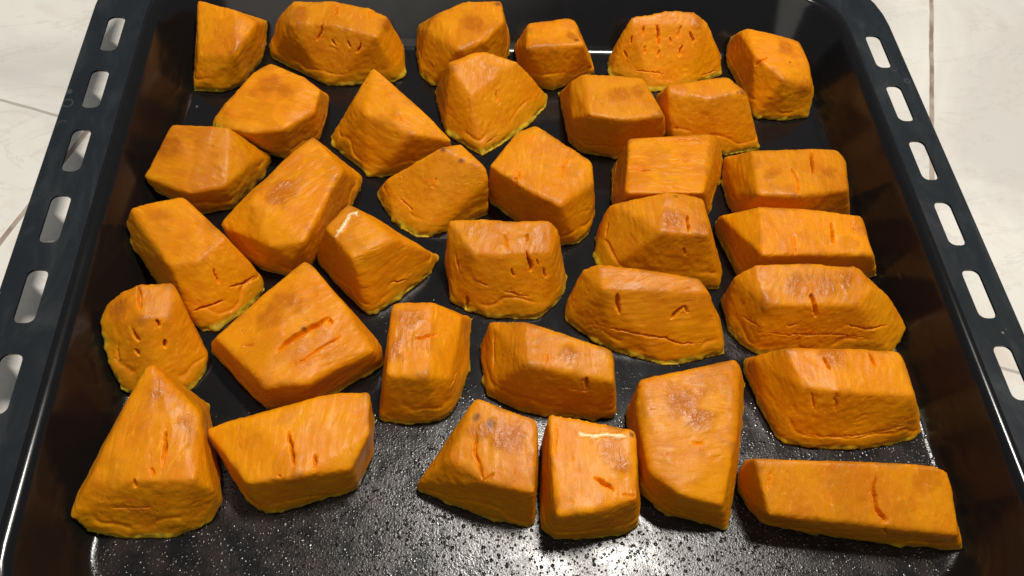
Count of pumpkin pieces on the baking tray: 35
